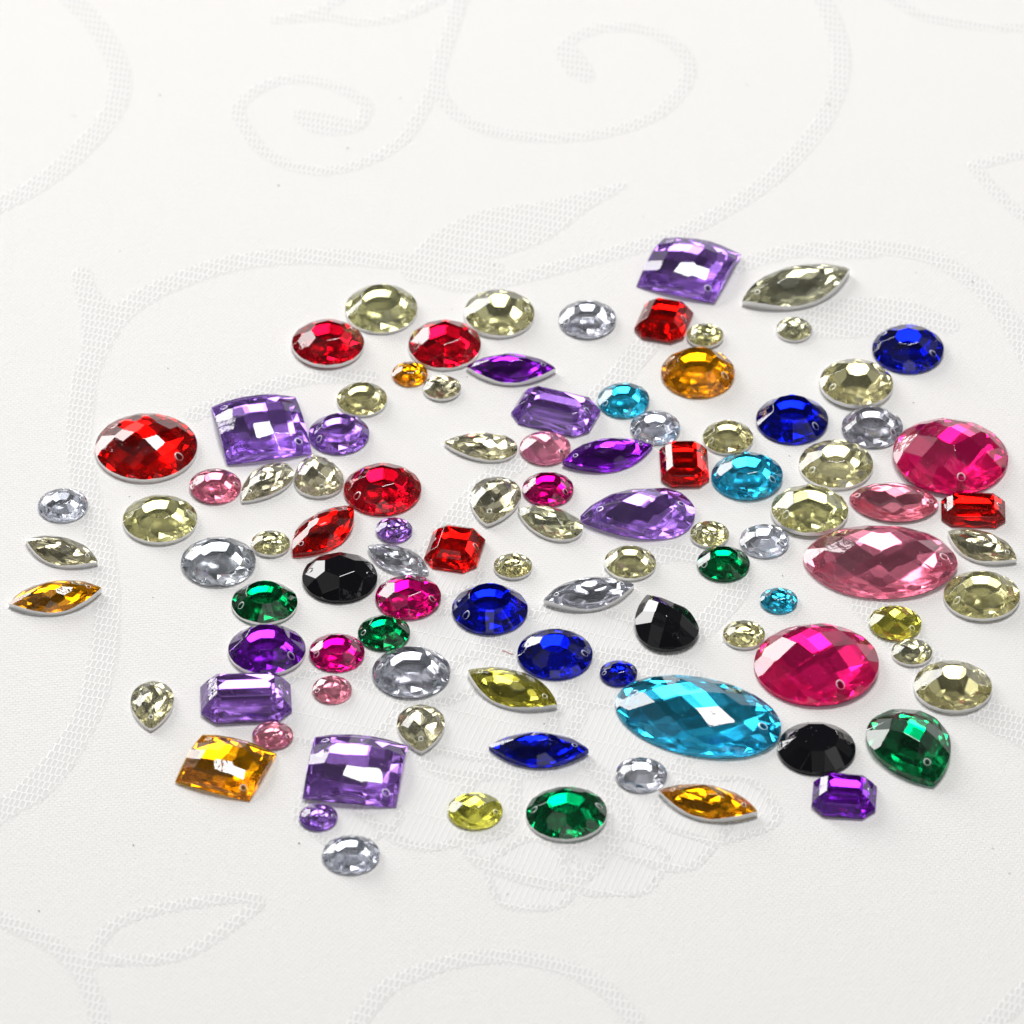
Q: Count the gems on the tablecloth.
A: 99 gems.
